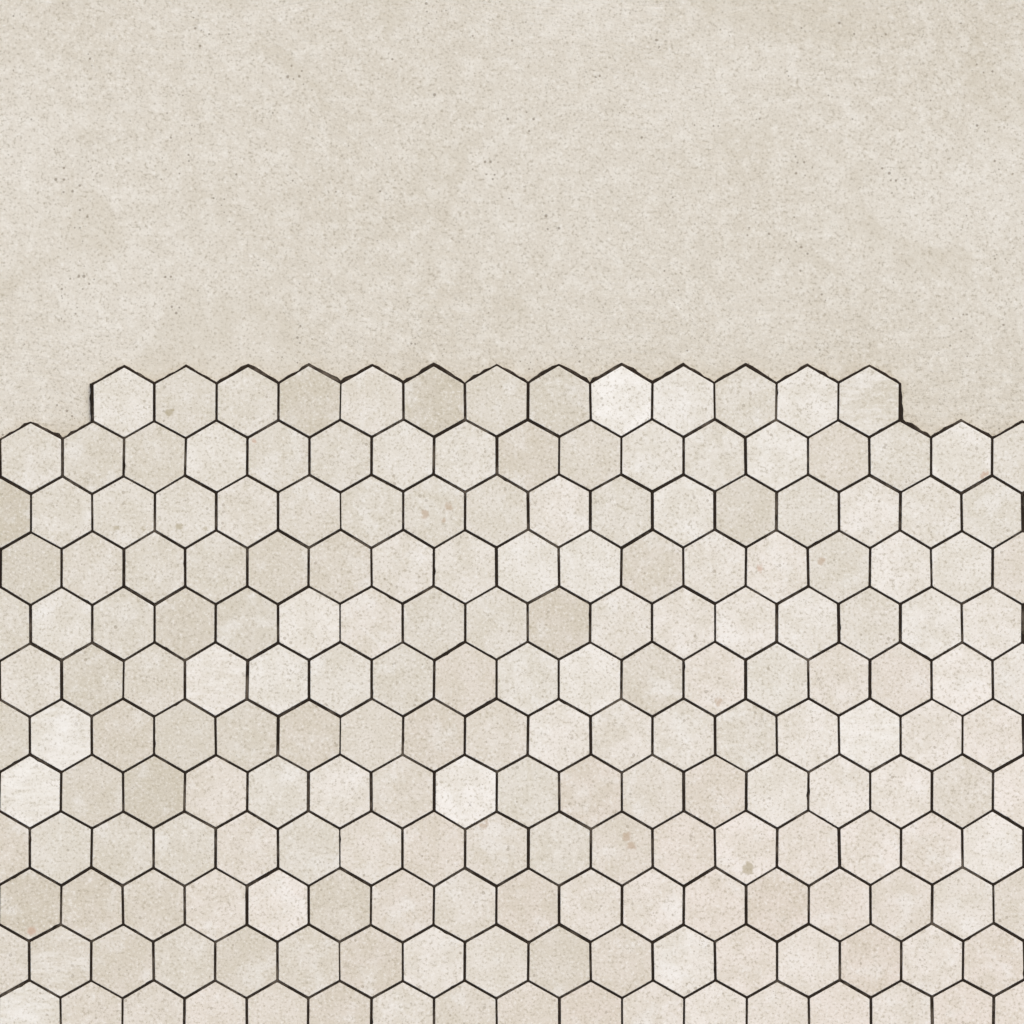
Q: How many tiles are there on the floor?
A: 200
